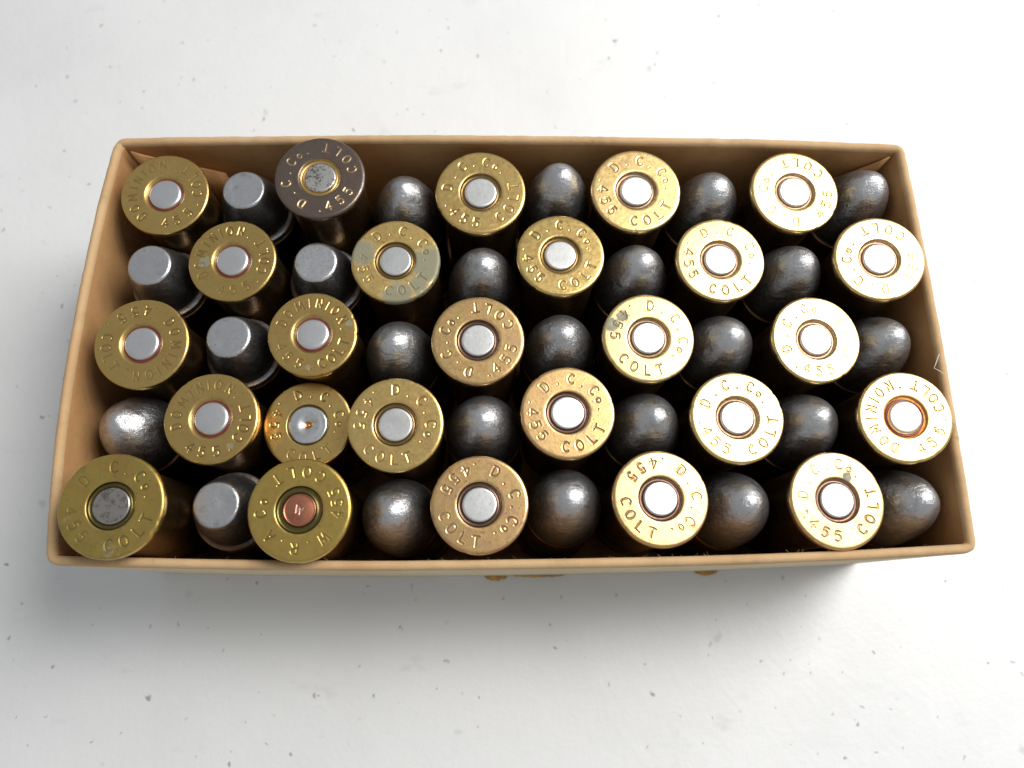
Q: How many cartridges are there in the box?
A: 50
